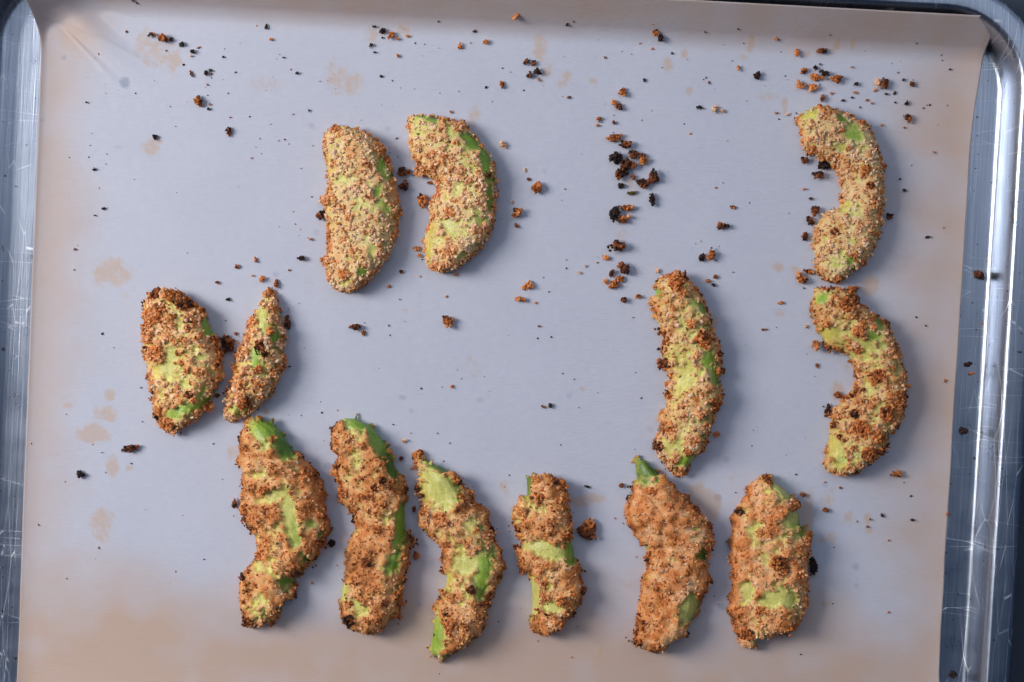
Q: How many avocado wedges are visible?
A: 13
